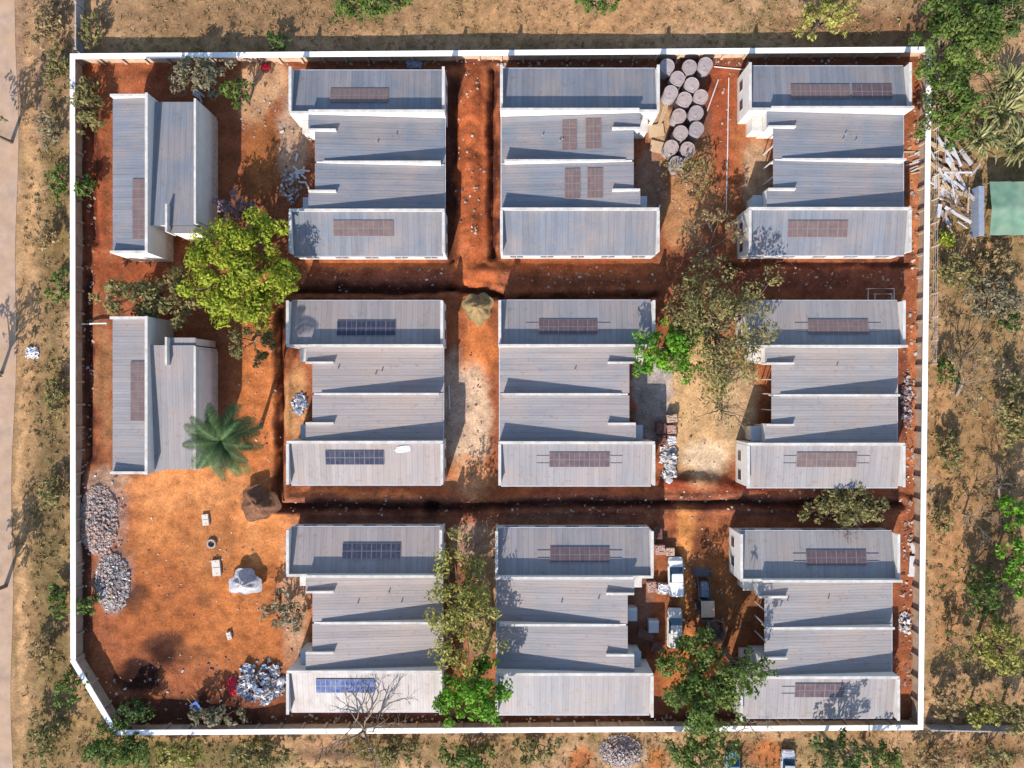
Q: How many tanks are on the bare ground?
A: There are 15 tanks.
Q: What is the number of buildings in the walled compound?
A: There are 11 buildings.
